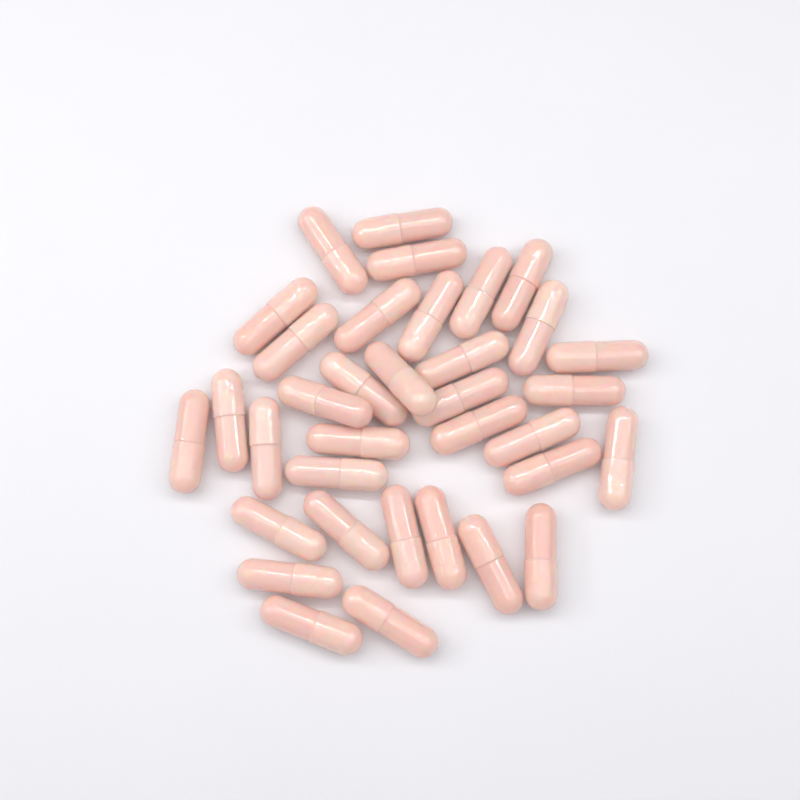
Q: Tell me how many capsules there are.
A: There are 35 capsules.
